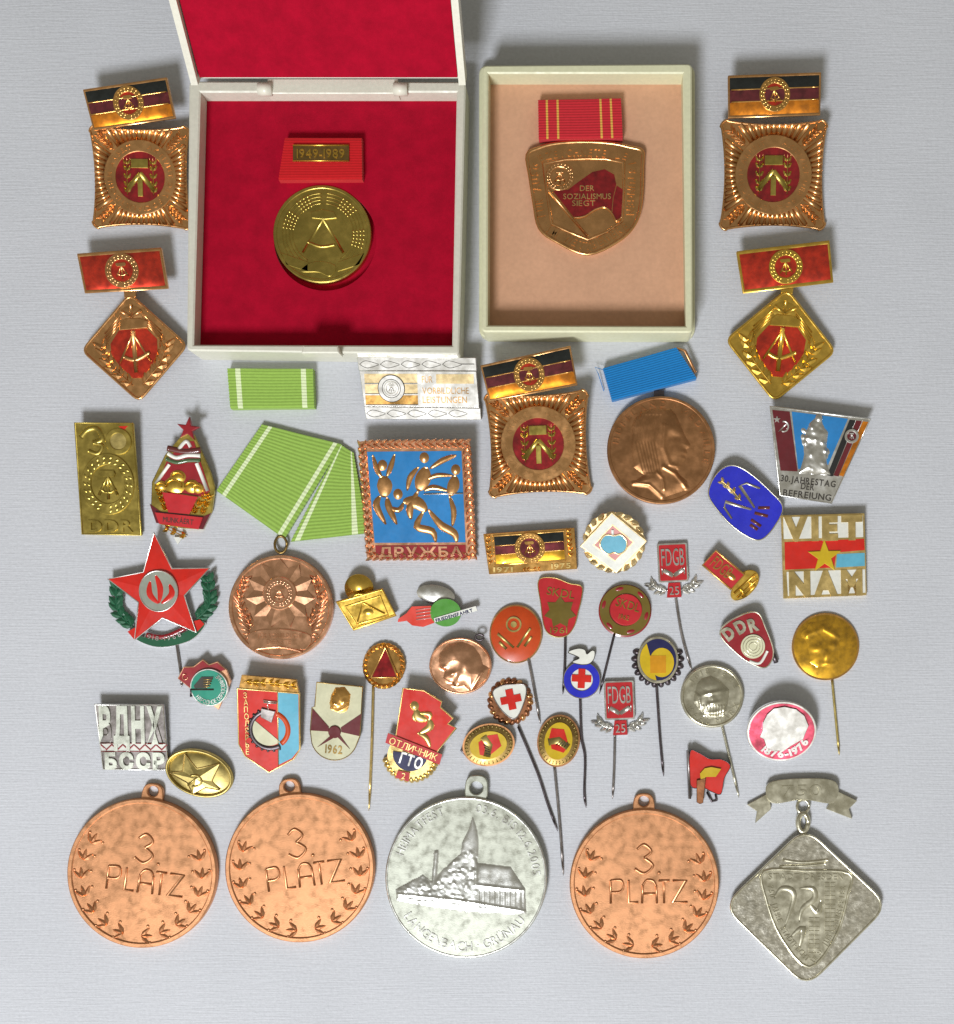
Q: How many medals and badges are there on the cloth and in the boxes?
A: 50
